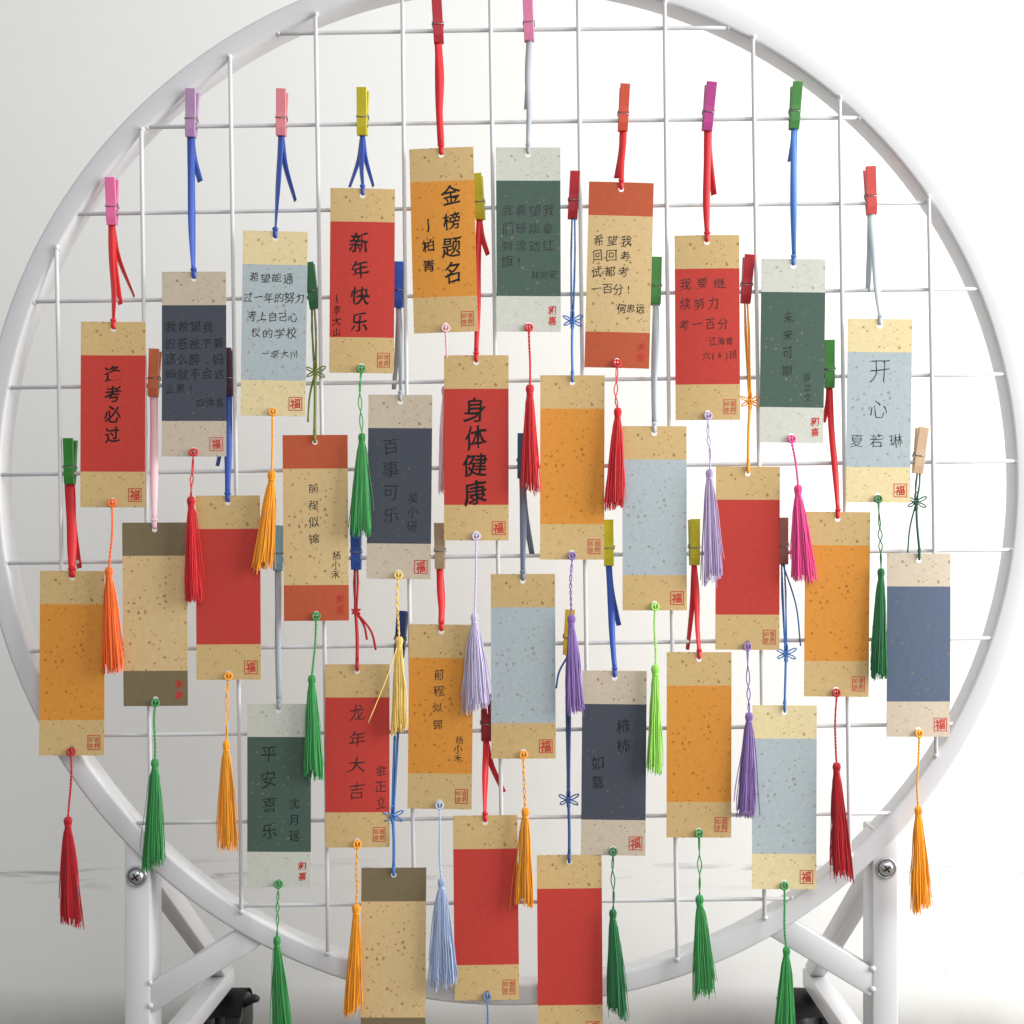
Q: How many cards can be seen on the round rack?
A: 31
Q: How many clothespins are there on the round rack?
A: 31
